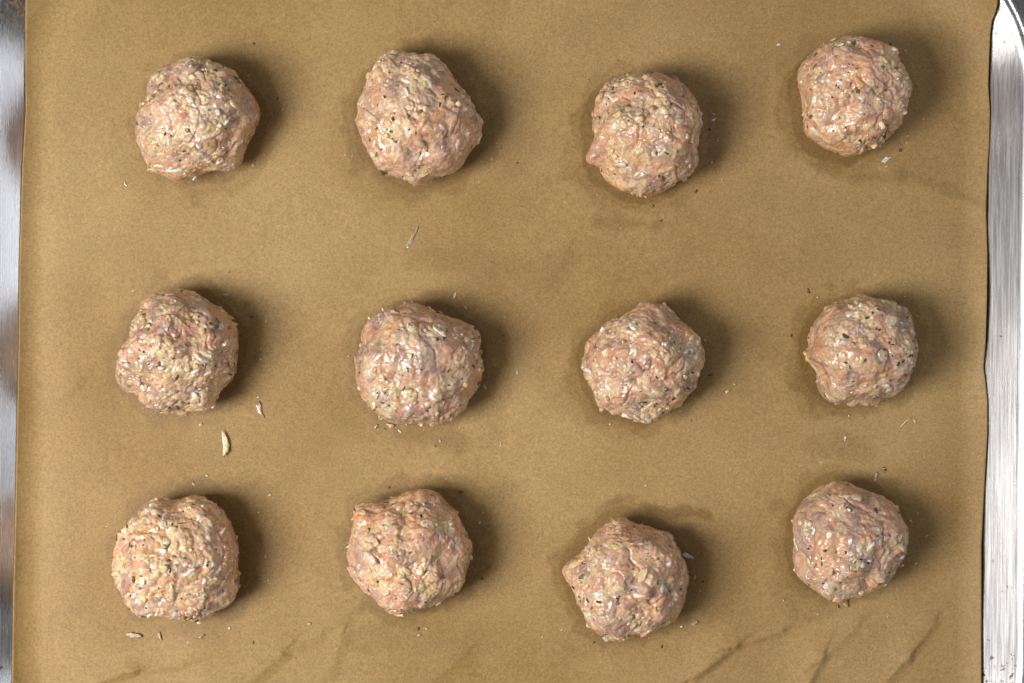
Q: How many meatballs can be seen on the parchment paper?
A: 12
